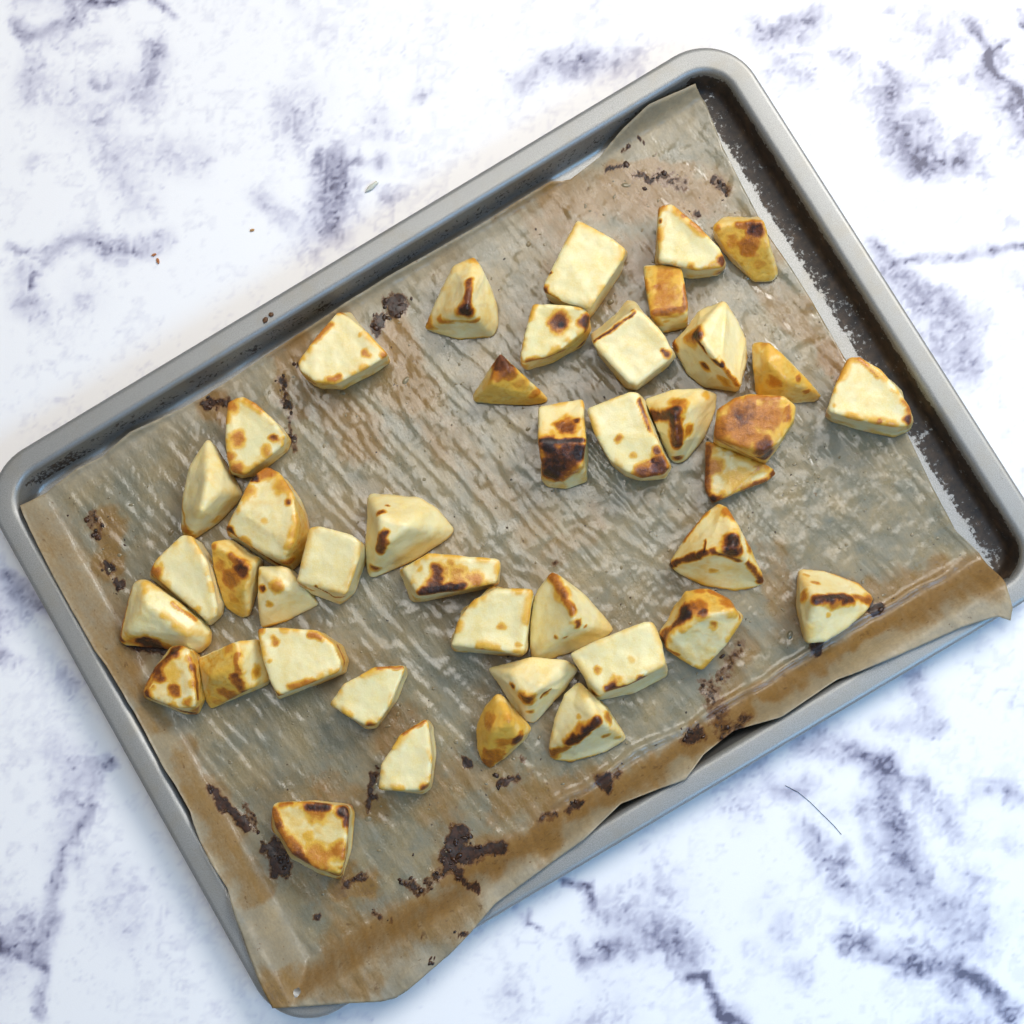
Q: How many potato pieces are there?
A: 42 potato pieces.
